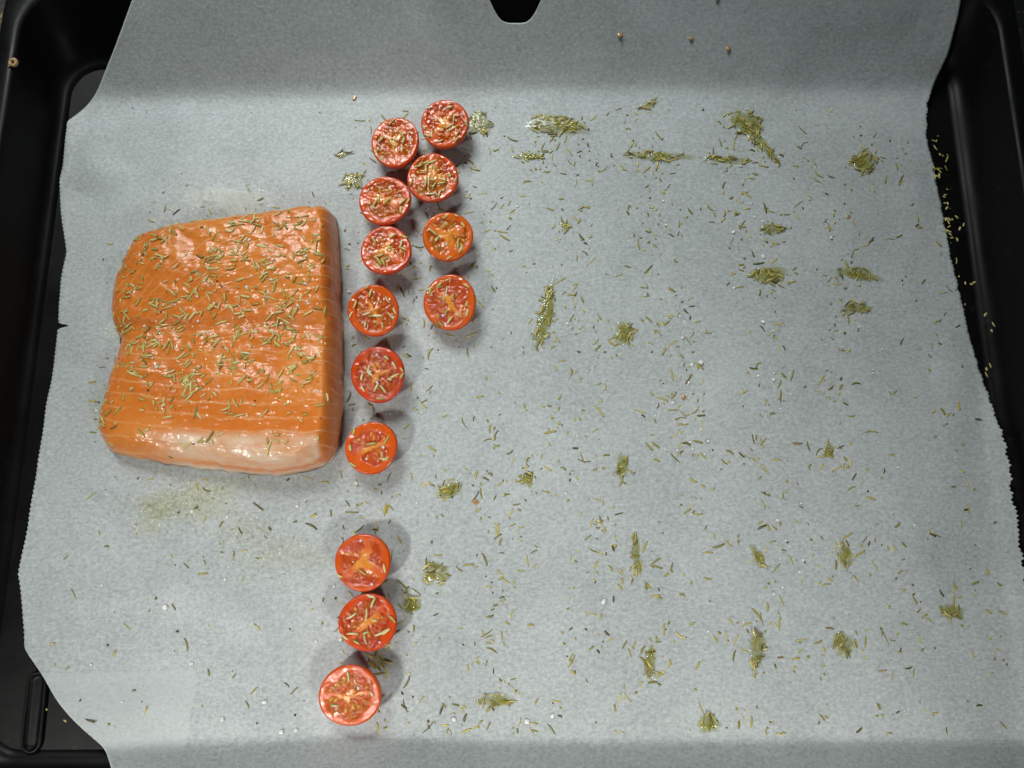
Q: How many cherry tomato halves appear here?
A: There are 13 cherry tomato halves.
